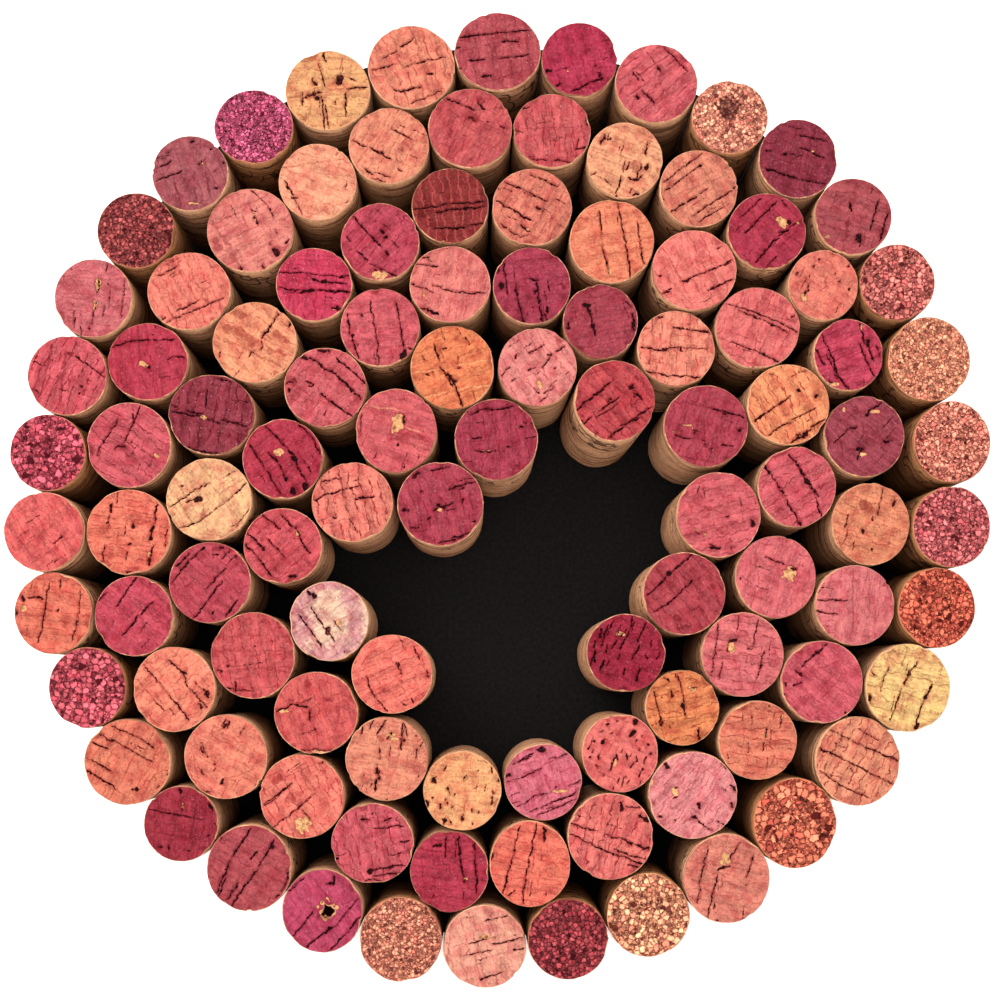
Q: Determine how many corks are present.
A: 105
